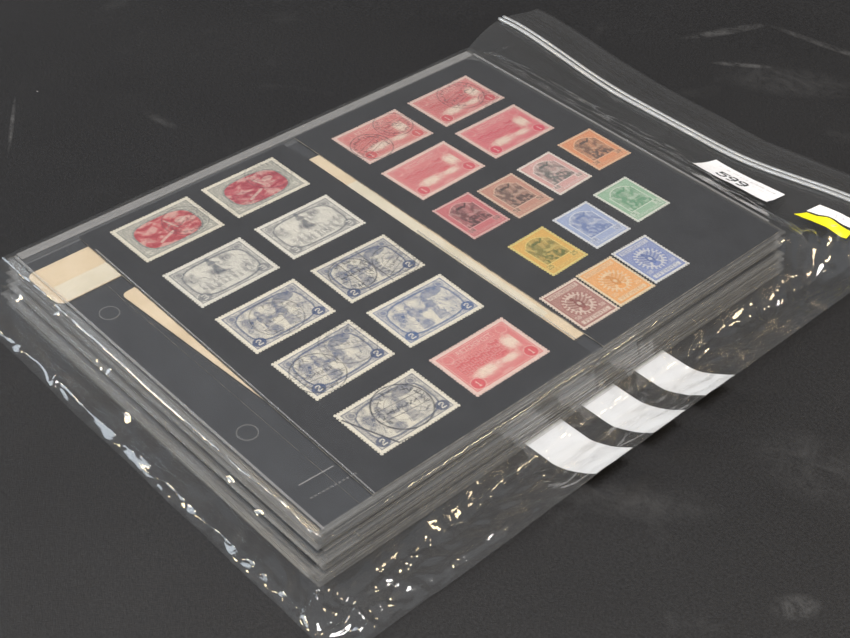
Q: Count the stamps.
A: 24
